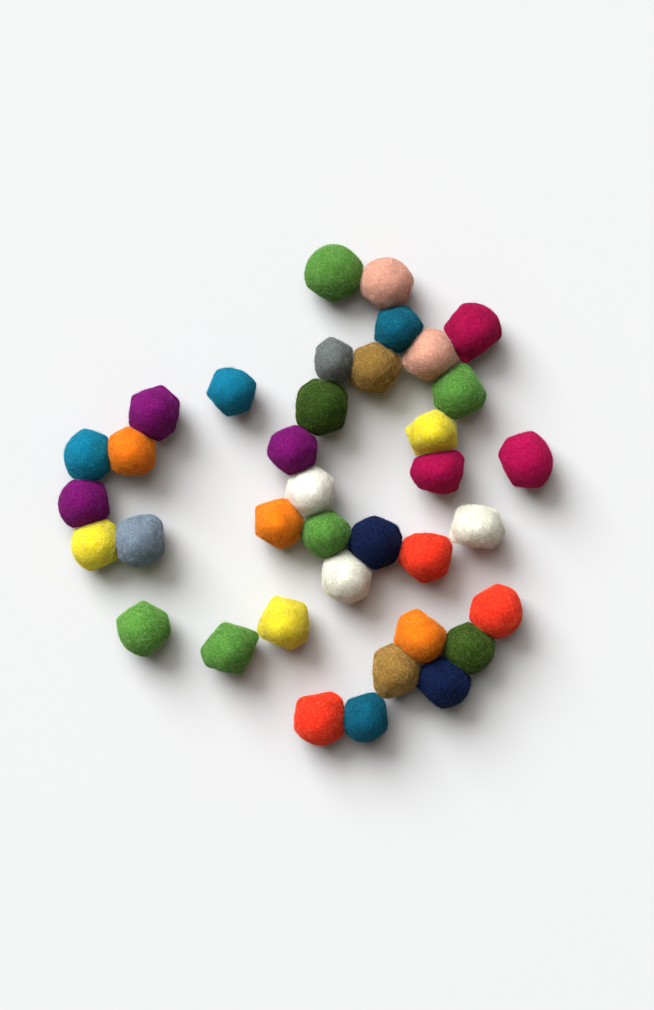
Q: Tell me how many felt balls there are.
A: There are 37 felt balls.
